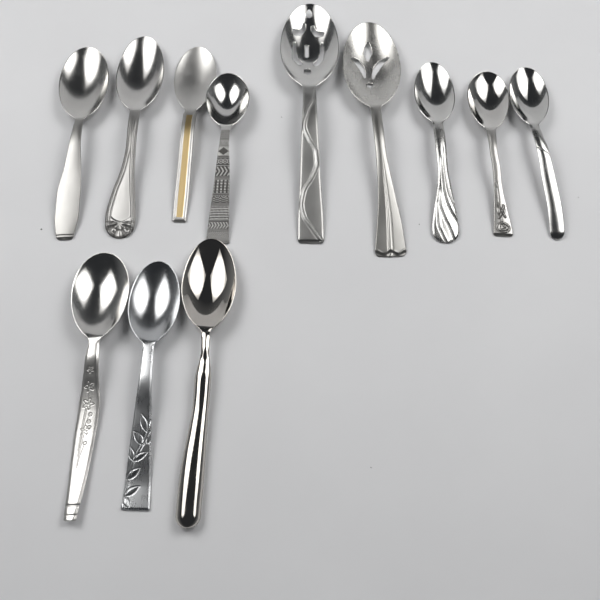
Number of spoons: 12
